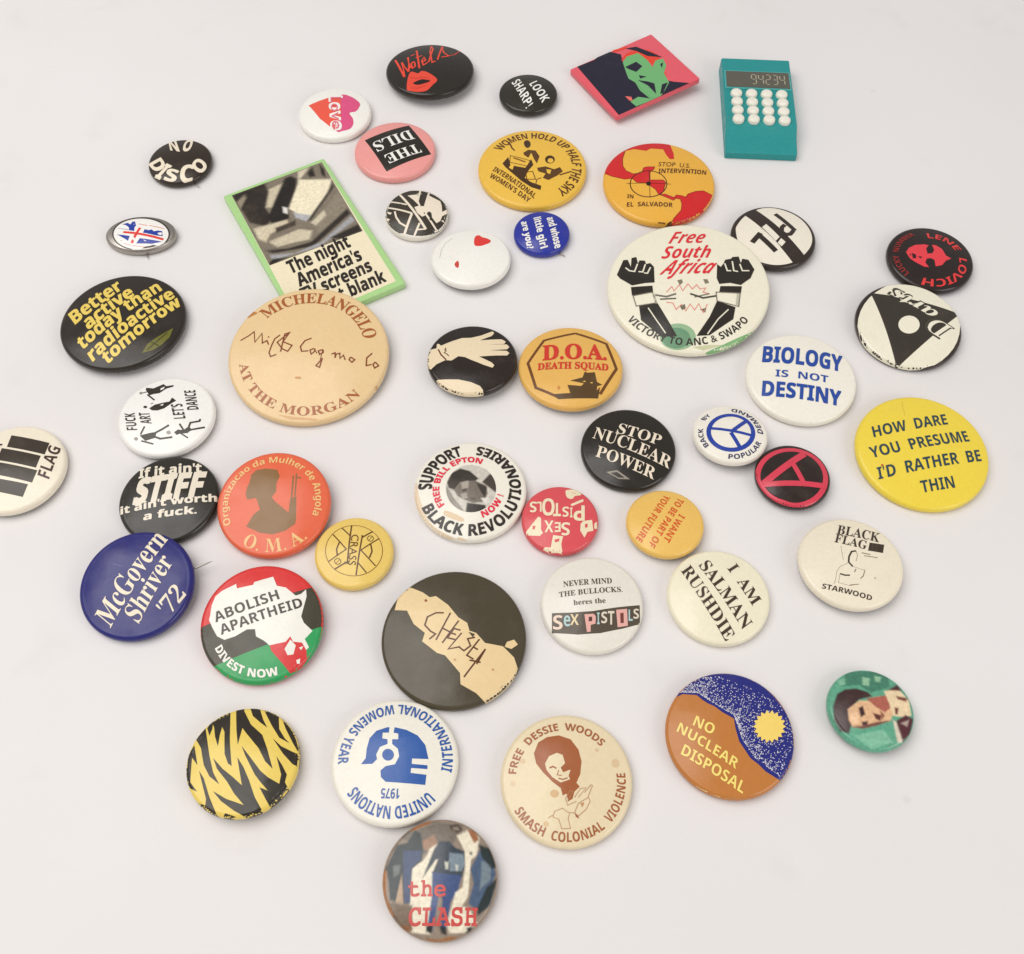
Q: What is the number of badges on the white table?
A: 46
